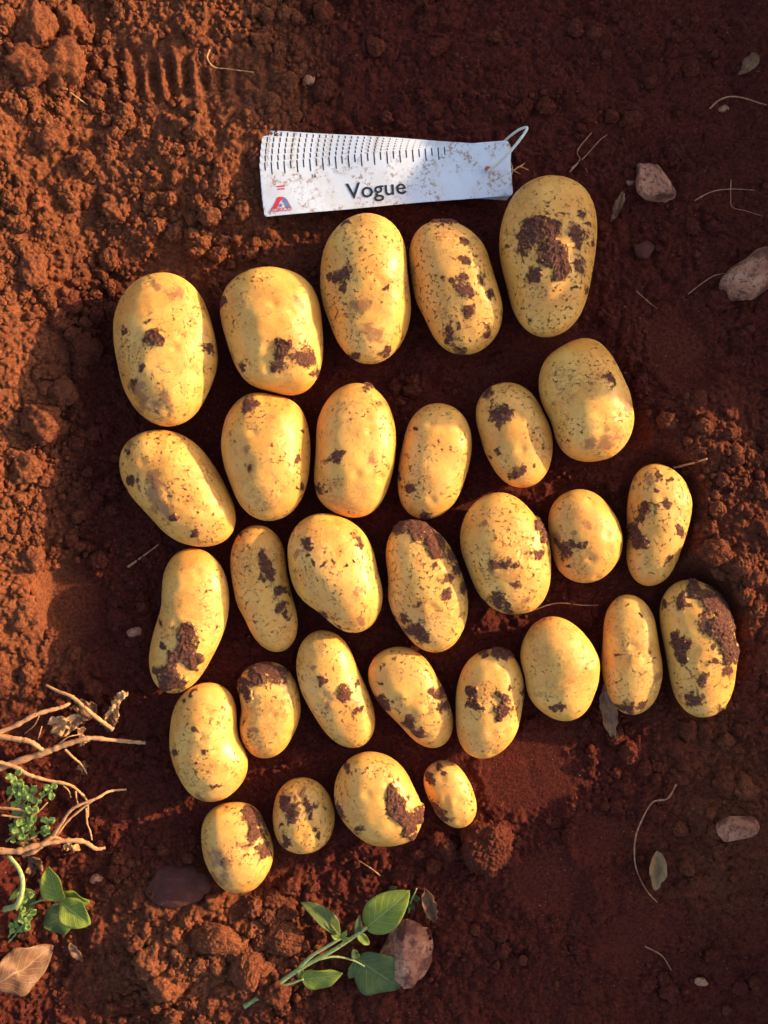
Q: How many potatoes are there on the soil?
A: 30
